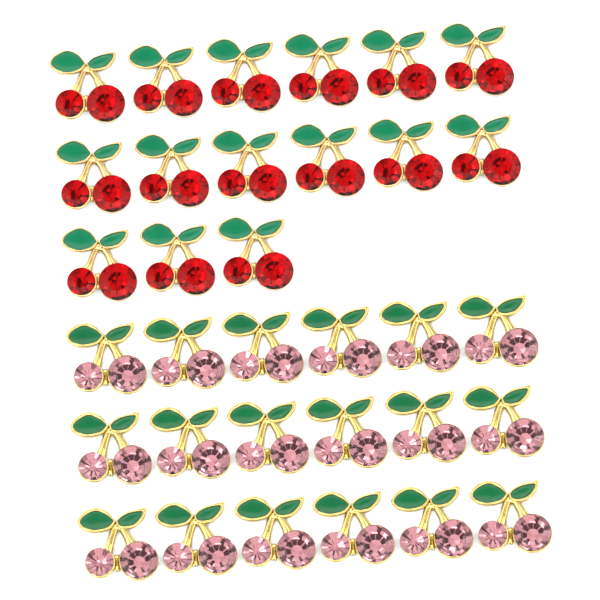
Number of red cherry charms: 15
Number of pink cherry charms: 18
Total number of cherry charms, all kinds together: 33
